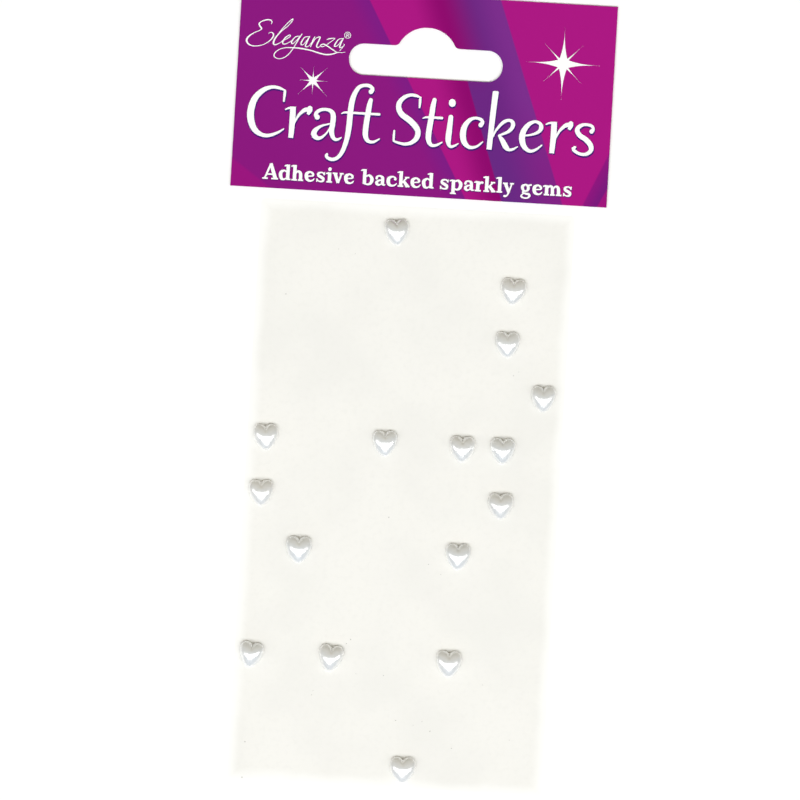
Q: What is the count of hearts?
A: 16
